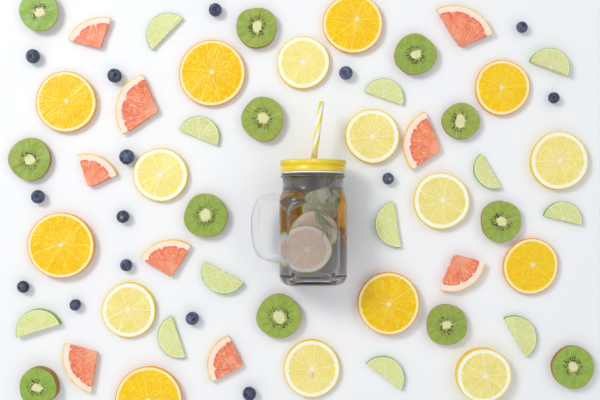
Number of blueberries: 15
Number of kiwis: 12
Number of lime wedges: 12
